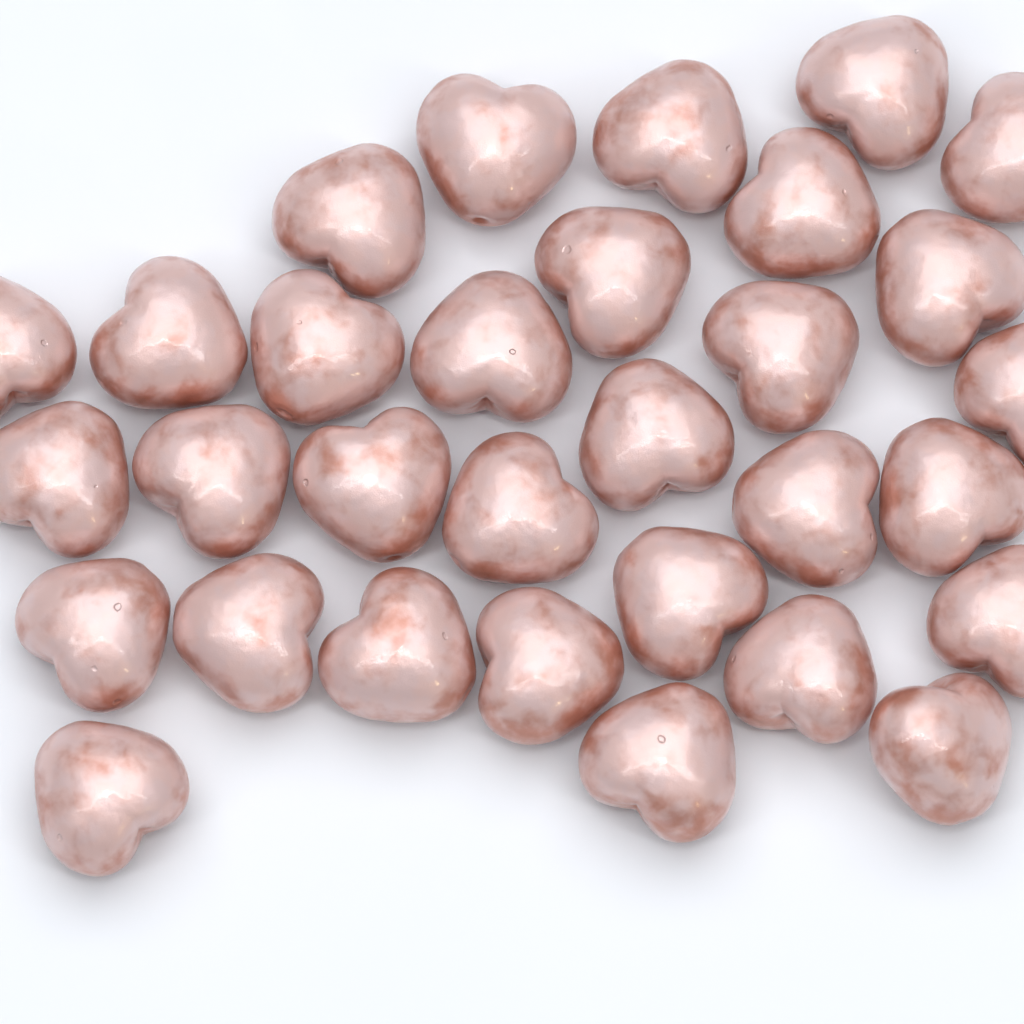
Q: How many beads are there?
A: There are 31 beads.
